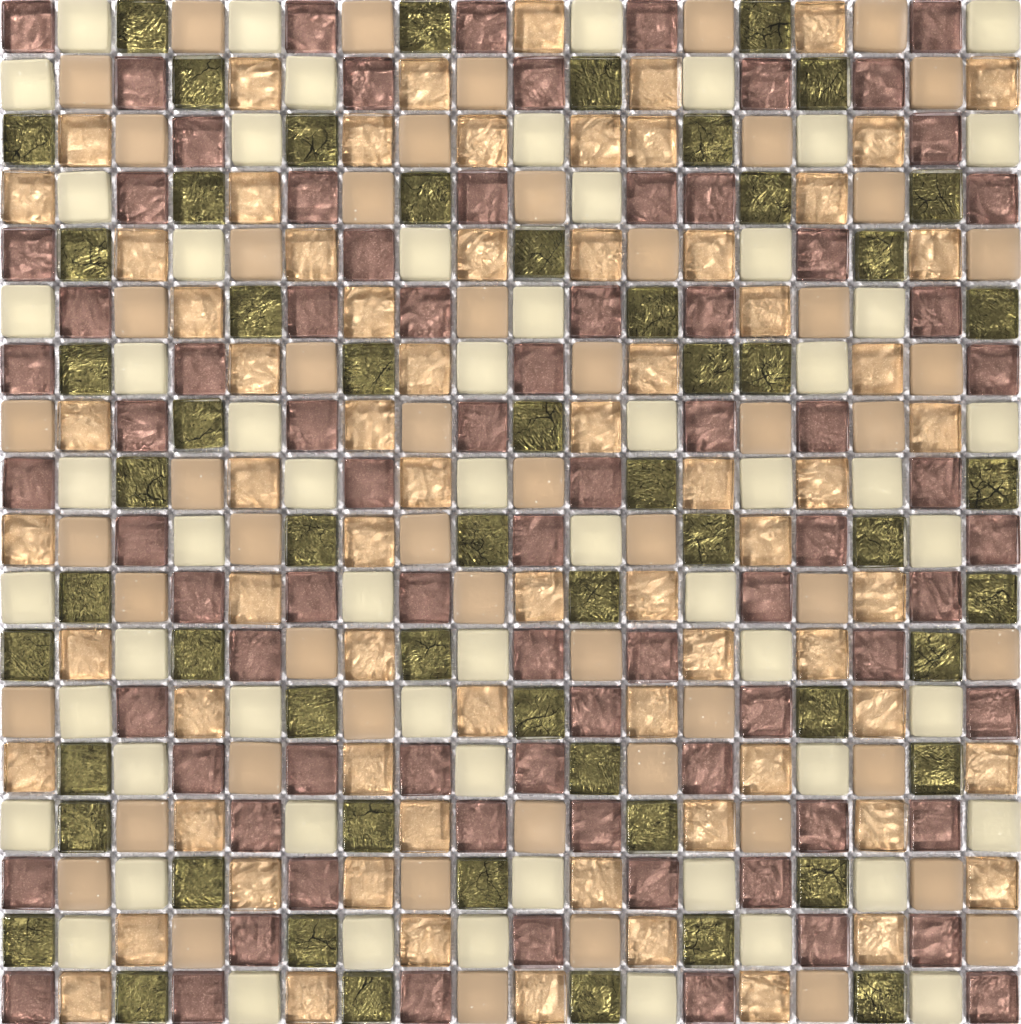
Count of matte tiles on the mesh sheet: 115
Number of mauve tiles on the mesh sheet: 80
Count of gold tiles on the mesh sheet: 71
